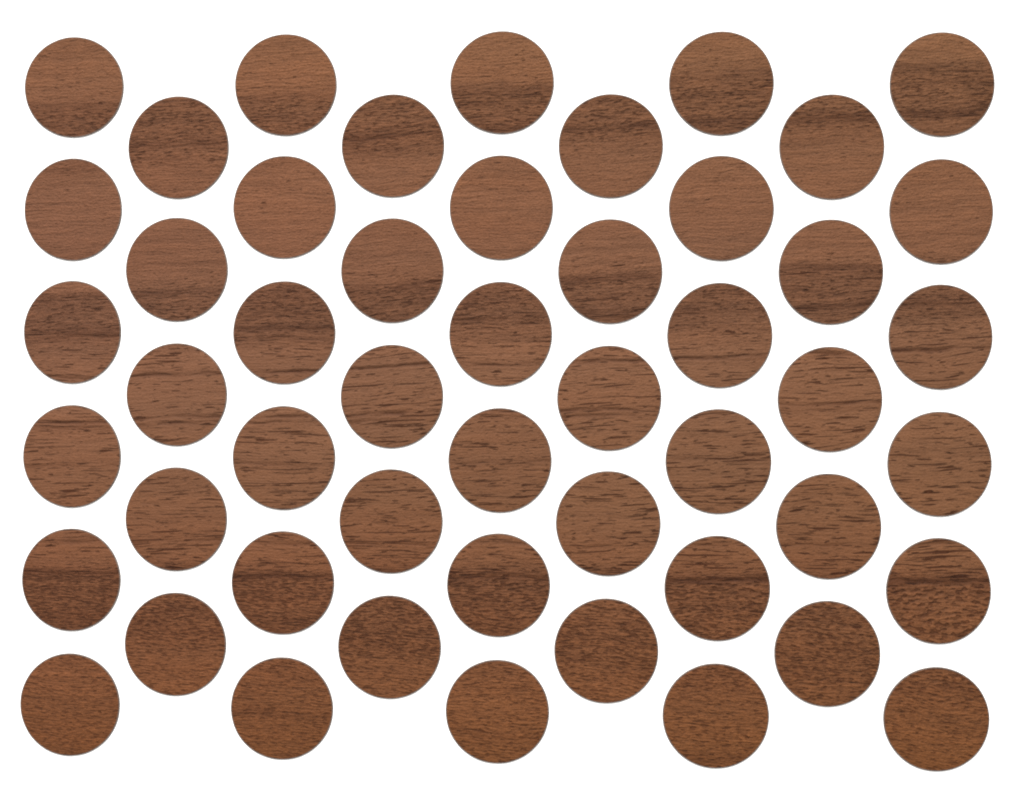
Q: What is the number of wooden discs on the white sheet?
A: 50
